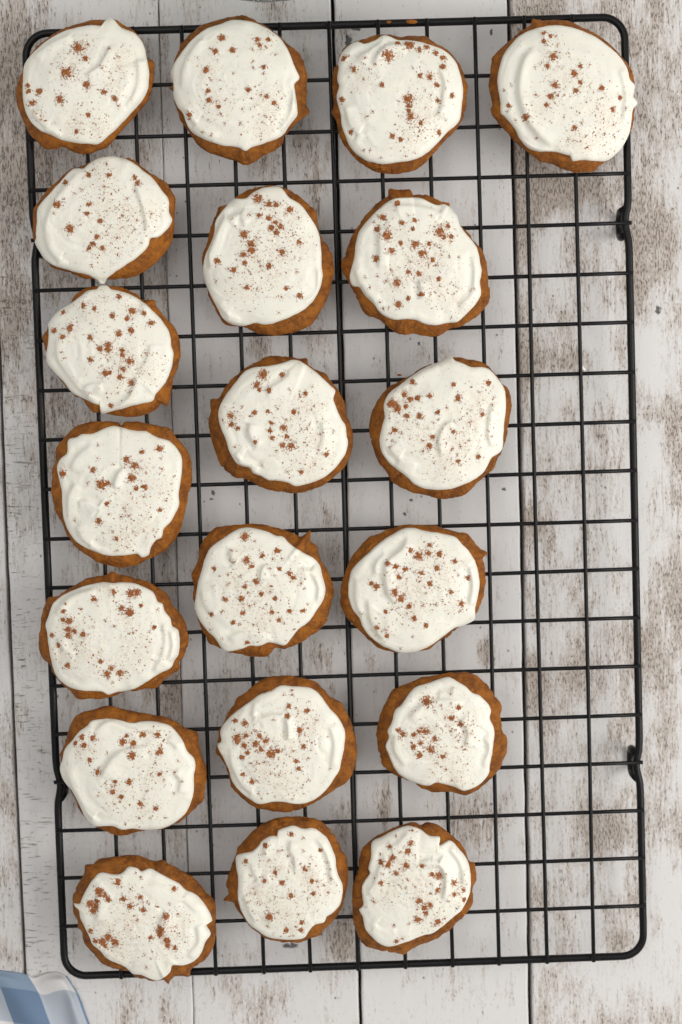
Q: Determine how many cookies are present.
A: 20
